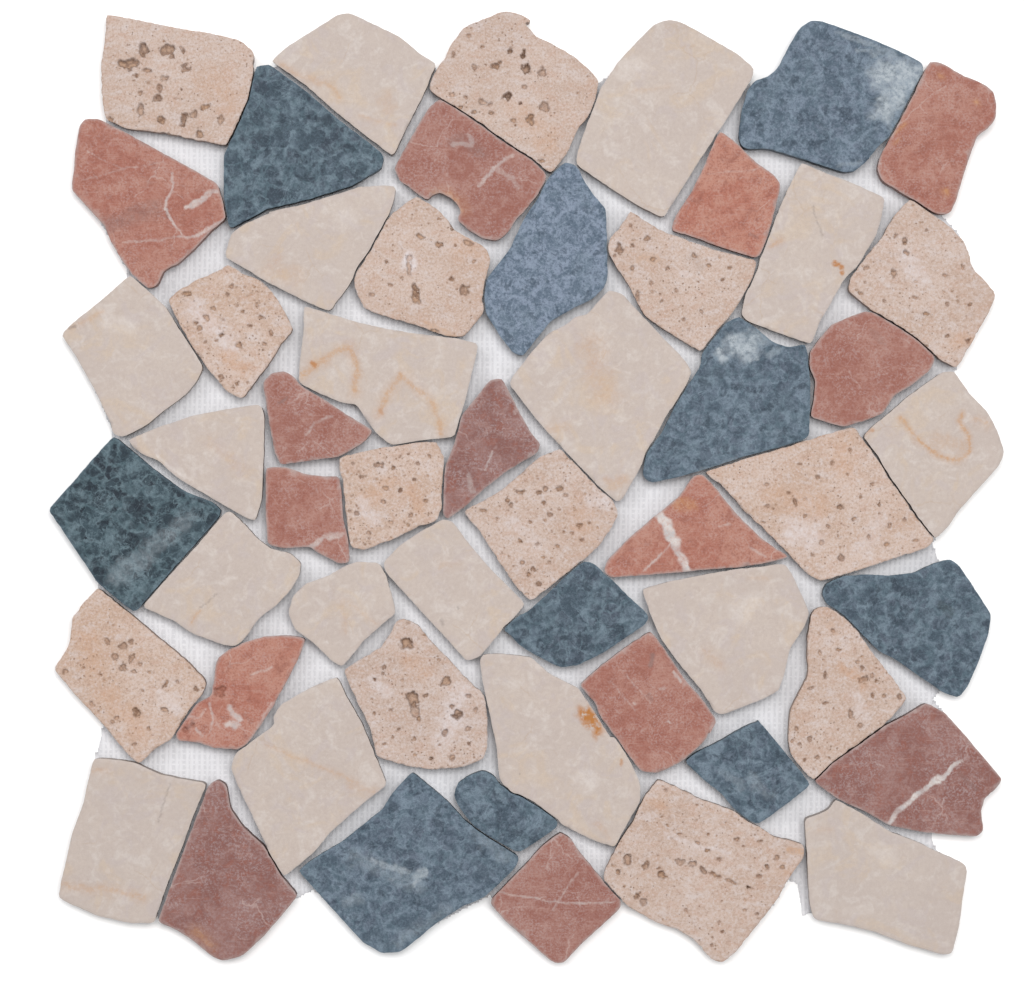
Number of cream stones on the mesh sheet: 17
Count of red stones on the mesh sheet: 14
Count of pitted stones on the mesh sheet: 13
